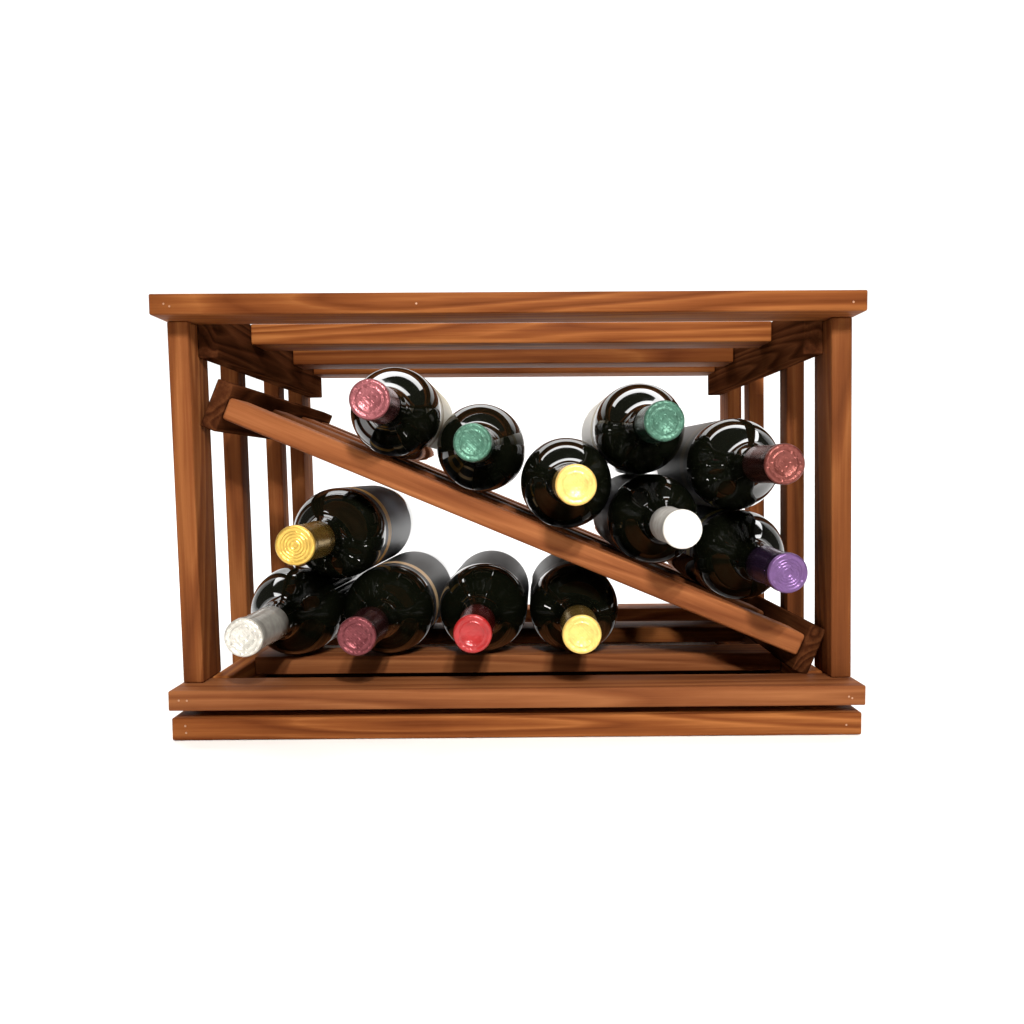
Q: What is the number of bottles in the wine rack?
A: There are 12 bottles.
